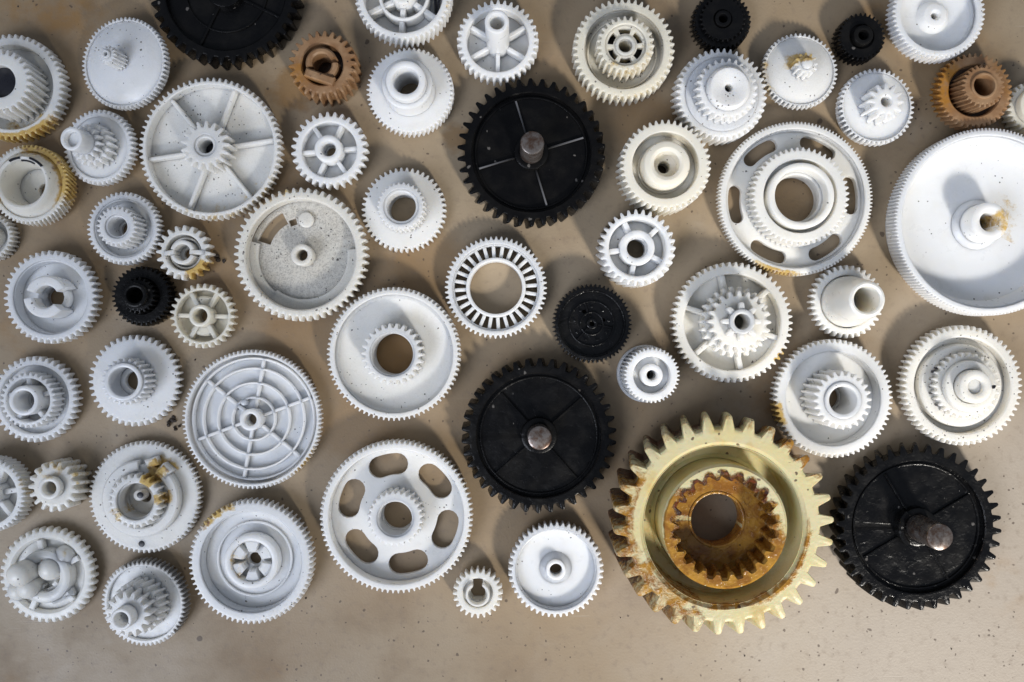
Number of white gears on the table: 45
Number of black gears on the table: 8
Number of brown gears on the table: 2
